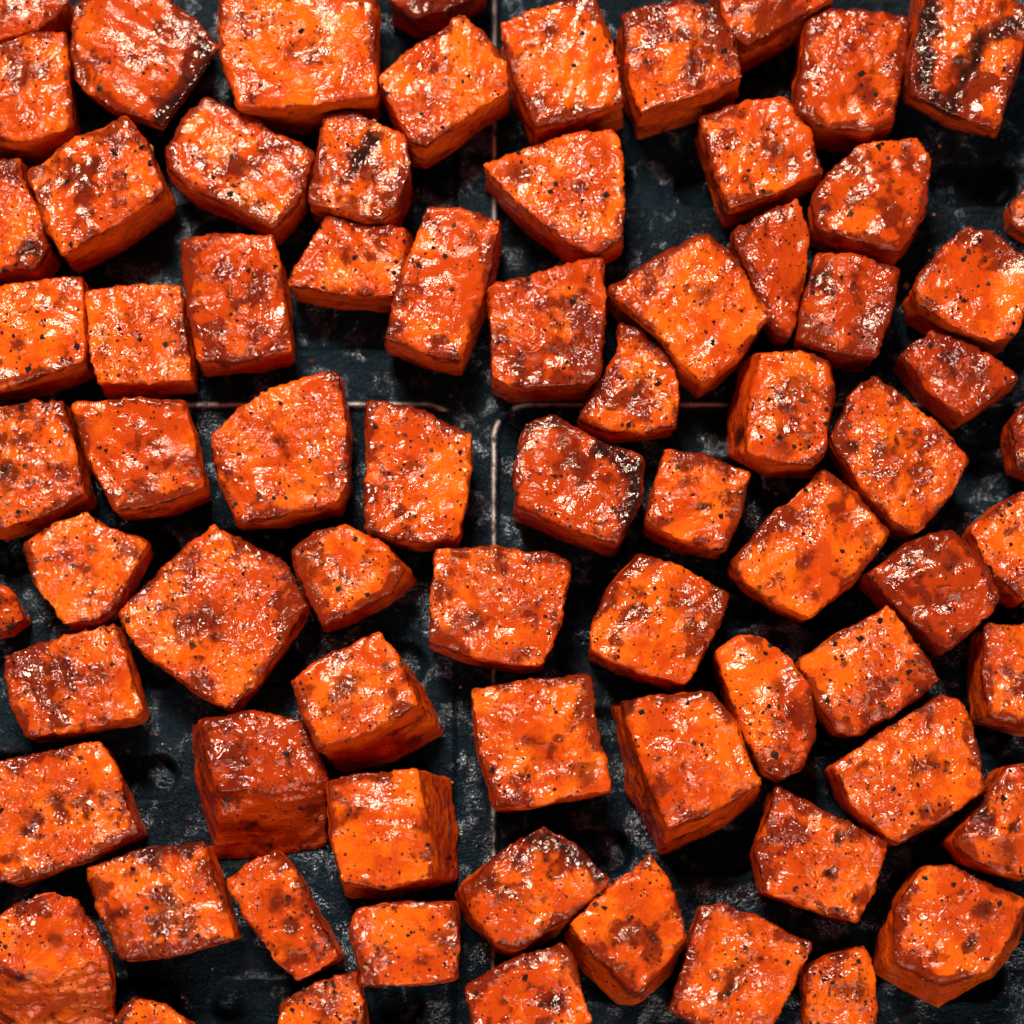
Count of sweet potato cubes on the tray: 74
